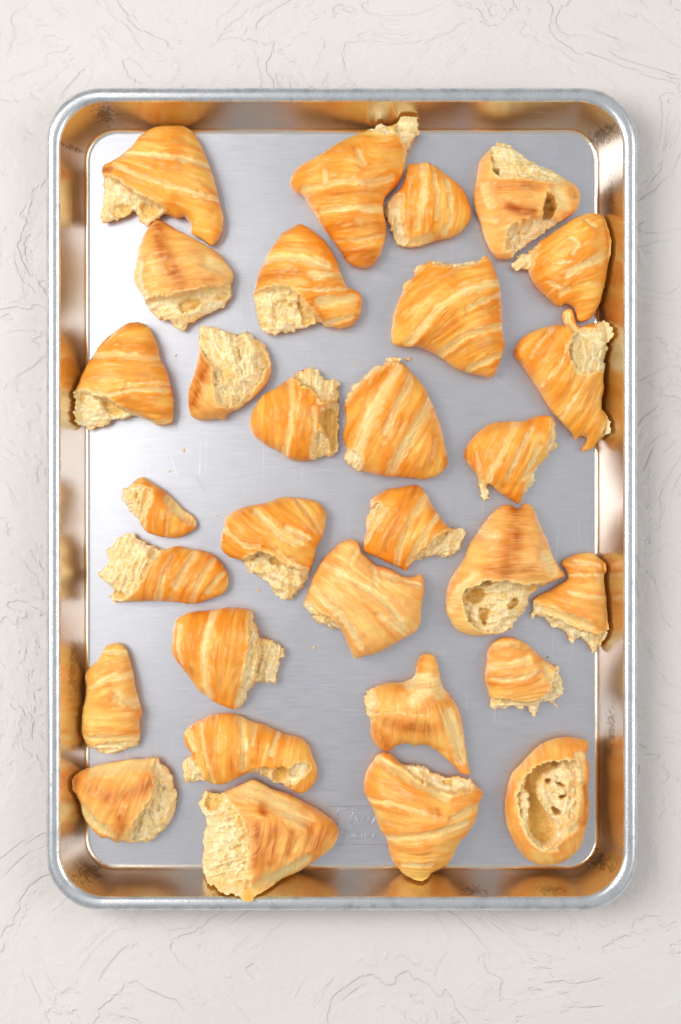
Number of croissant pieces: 30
